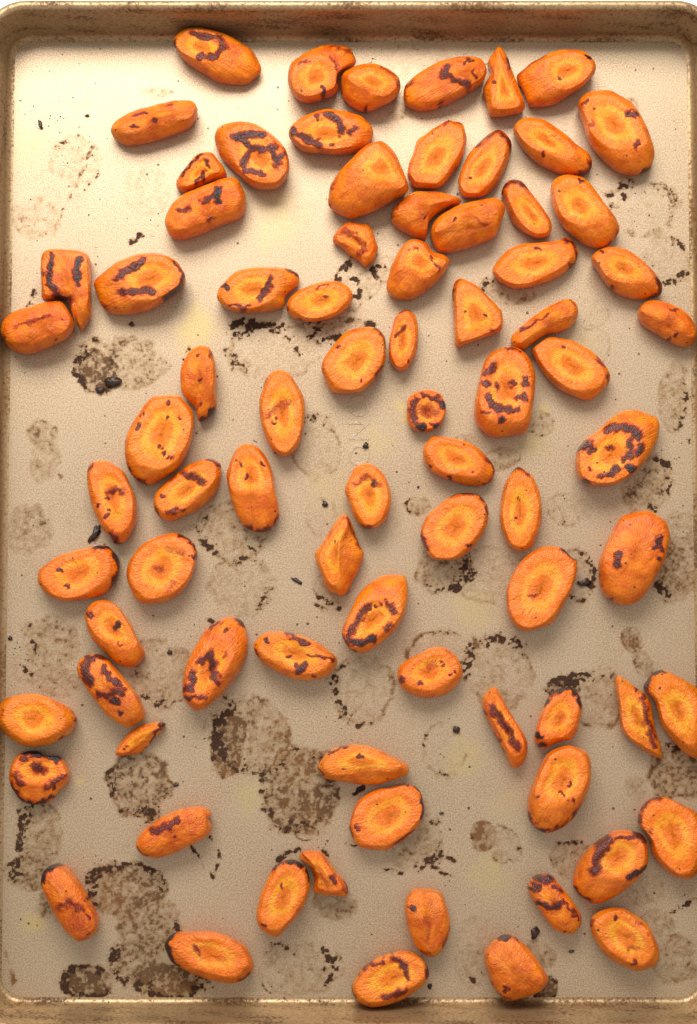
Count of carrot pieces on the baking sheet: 81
